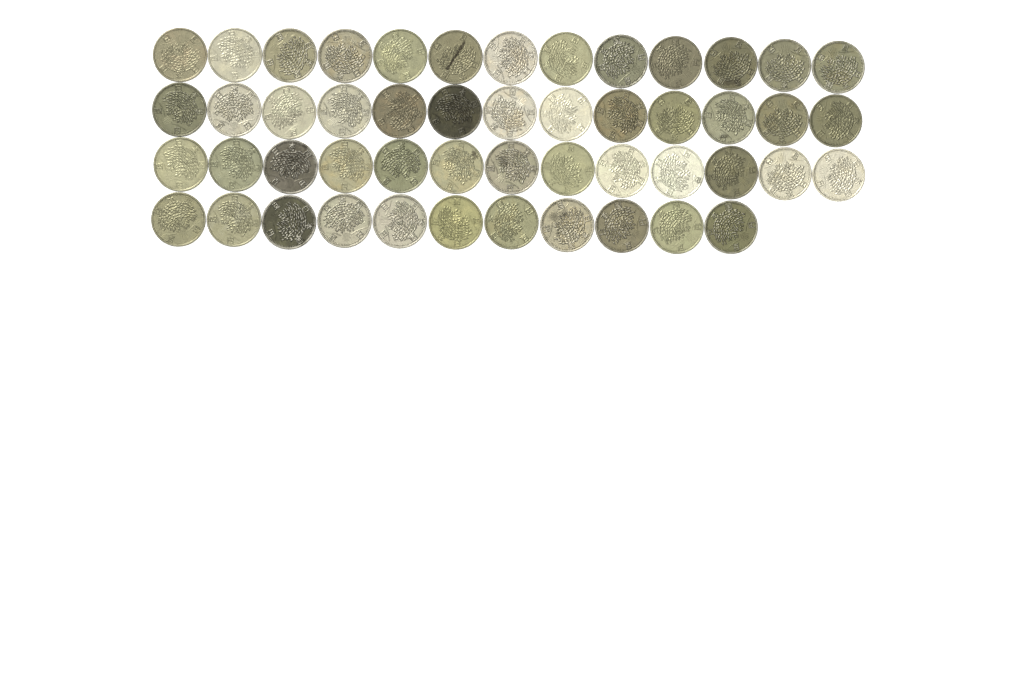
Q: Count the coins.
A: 50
